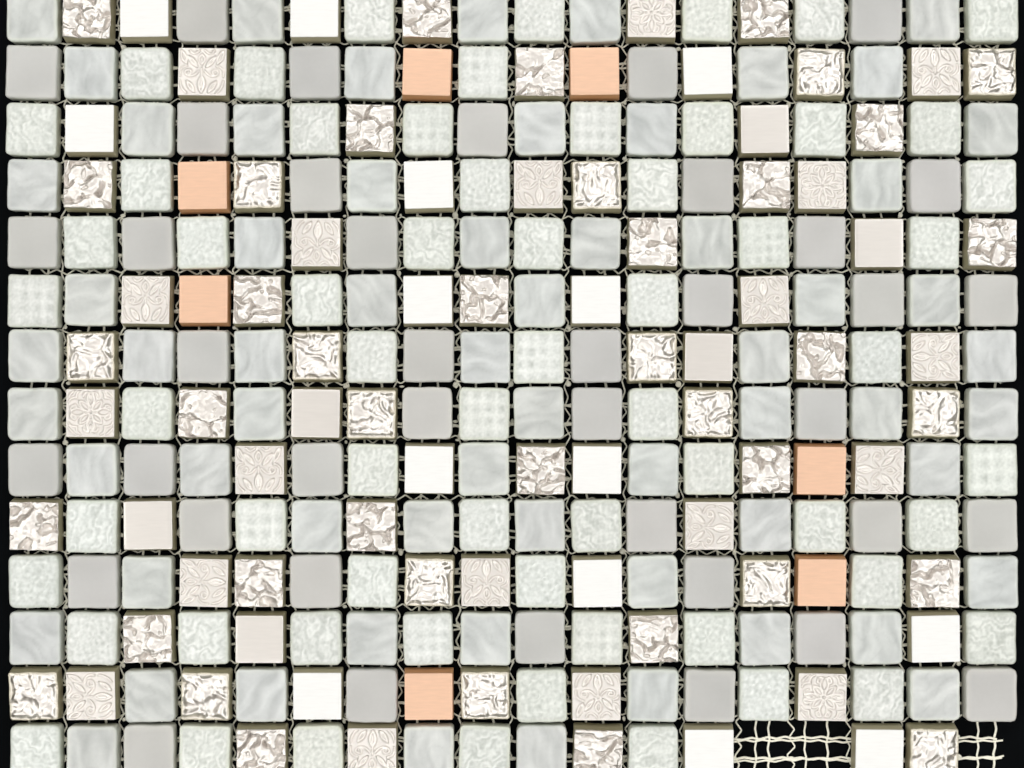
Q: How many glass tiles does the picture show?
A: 163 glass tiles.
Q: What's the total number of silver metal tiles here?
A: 65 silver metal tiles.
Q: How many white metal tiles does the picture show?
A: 14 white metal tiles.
